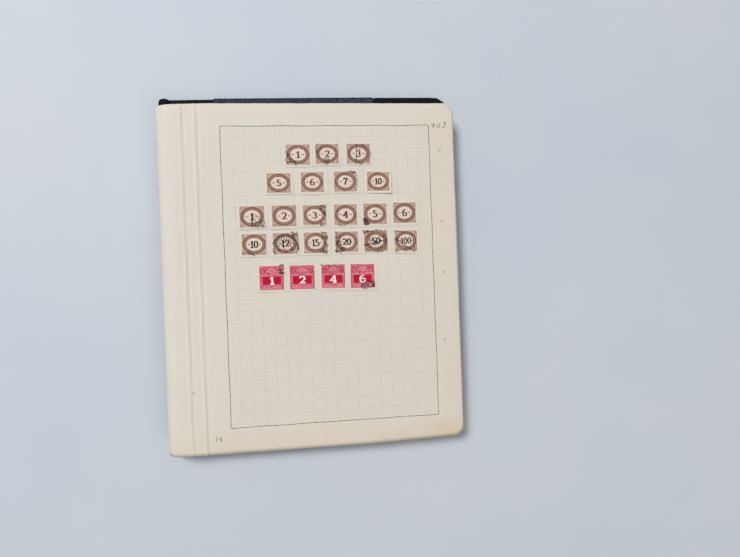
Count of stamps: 23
